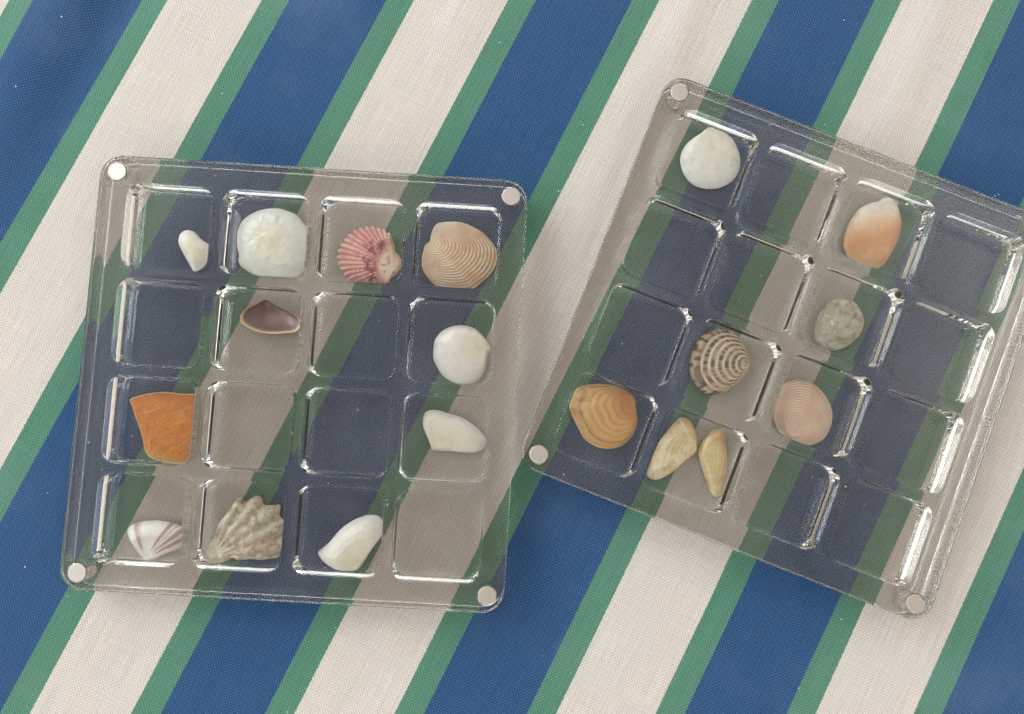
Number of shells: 19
